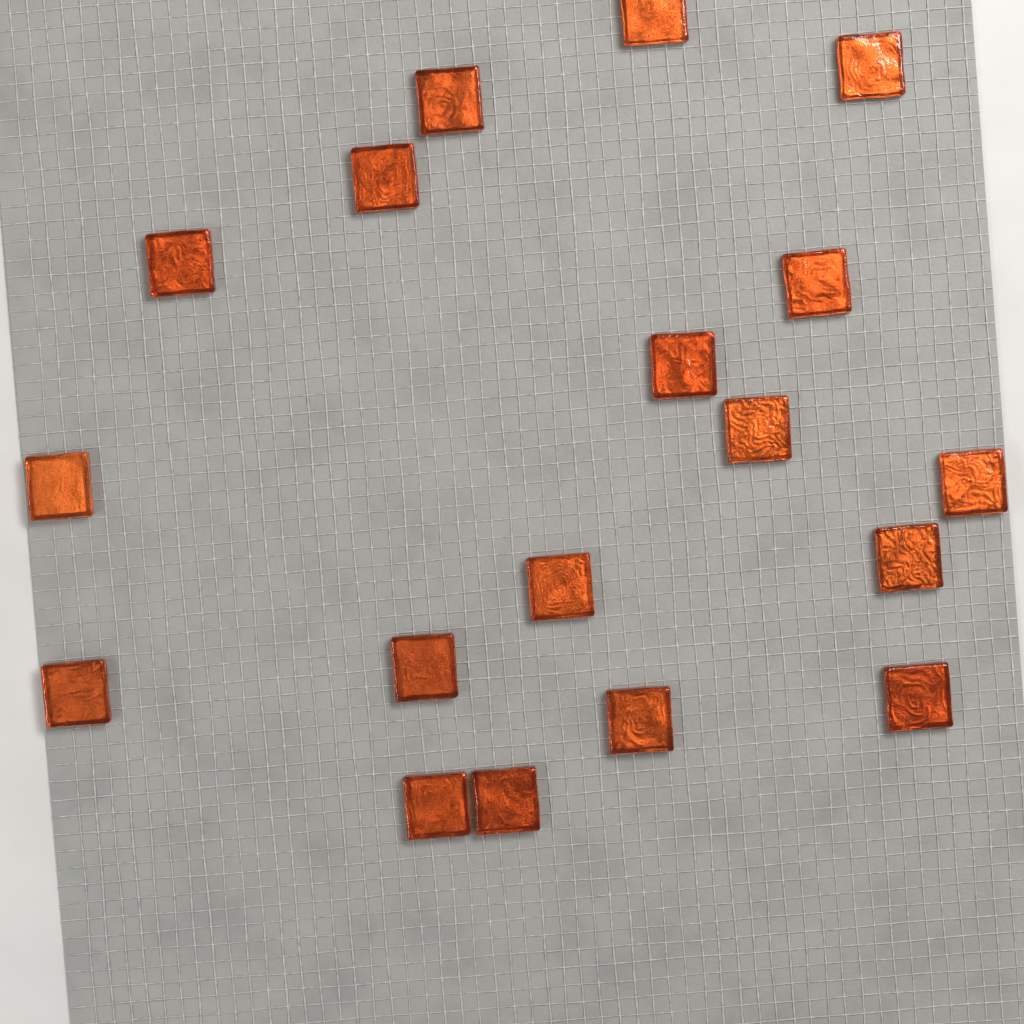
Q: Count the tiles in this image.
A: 18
